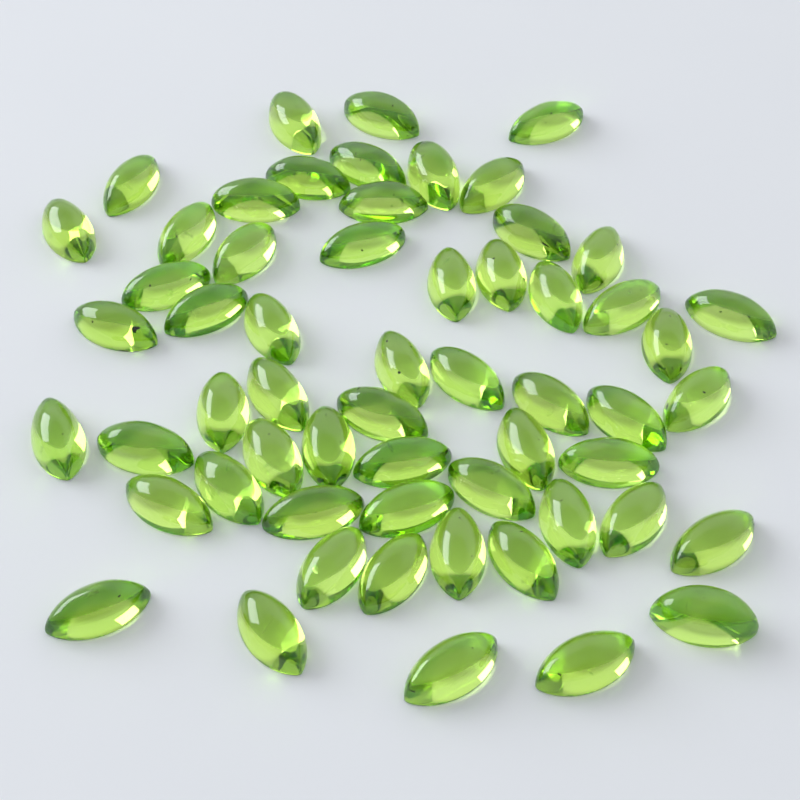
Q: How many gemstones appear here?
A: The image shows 58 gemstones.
